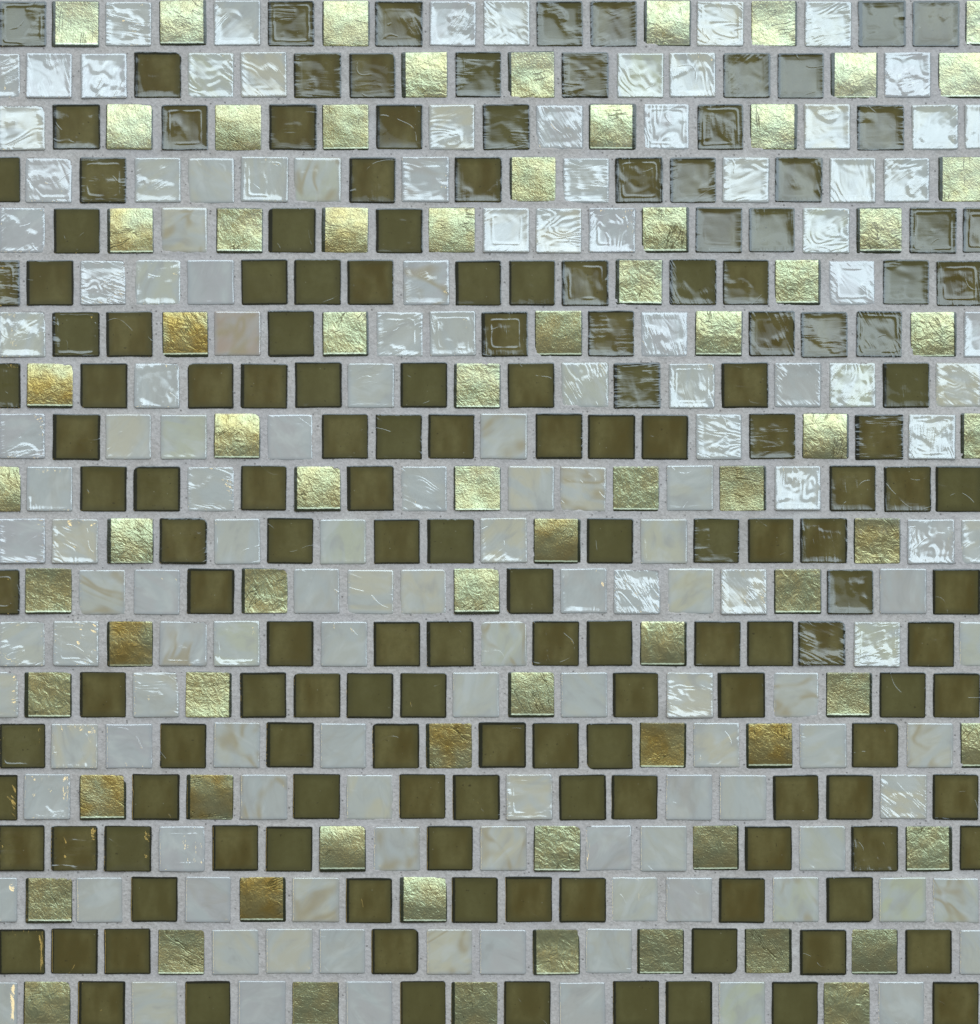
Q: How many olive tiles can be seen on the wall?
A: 161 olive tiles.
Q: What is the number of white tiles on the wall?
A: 144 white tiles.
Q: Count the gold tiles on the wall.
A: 75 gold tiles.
